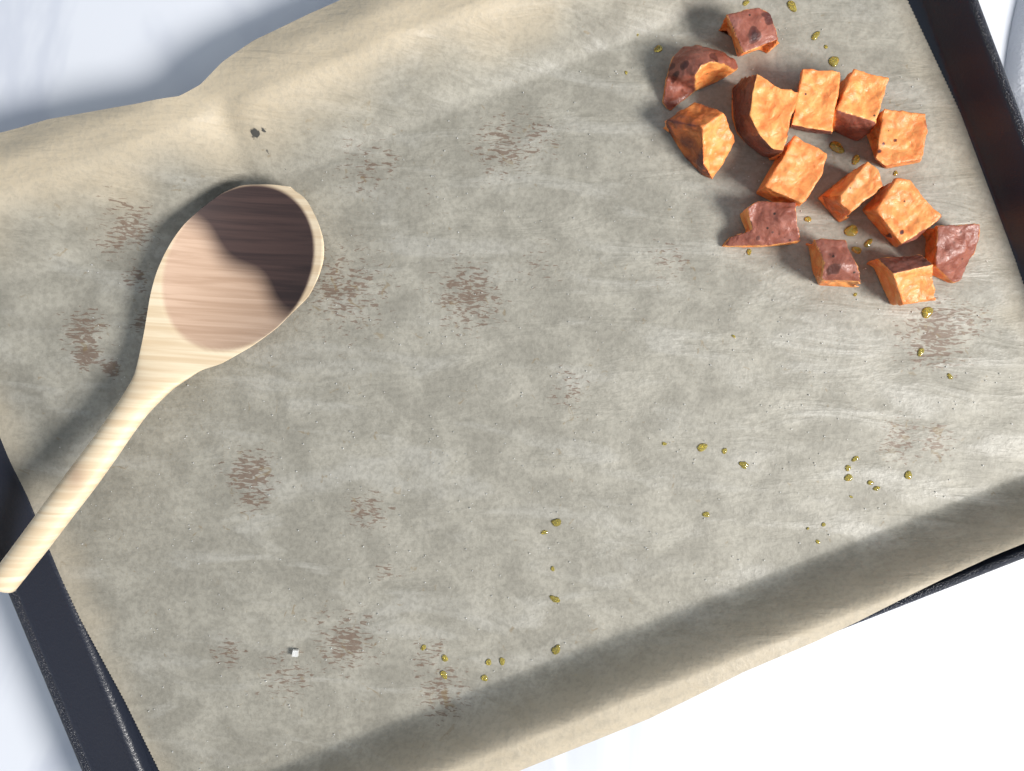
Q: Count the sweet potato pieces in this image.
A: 14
